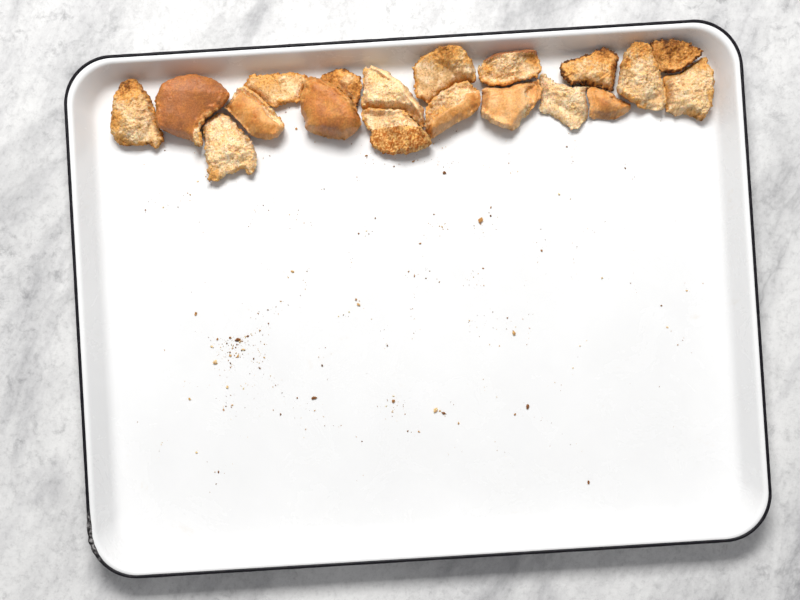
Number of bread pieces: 19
